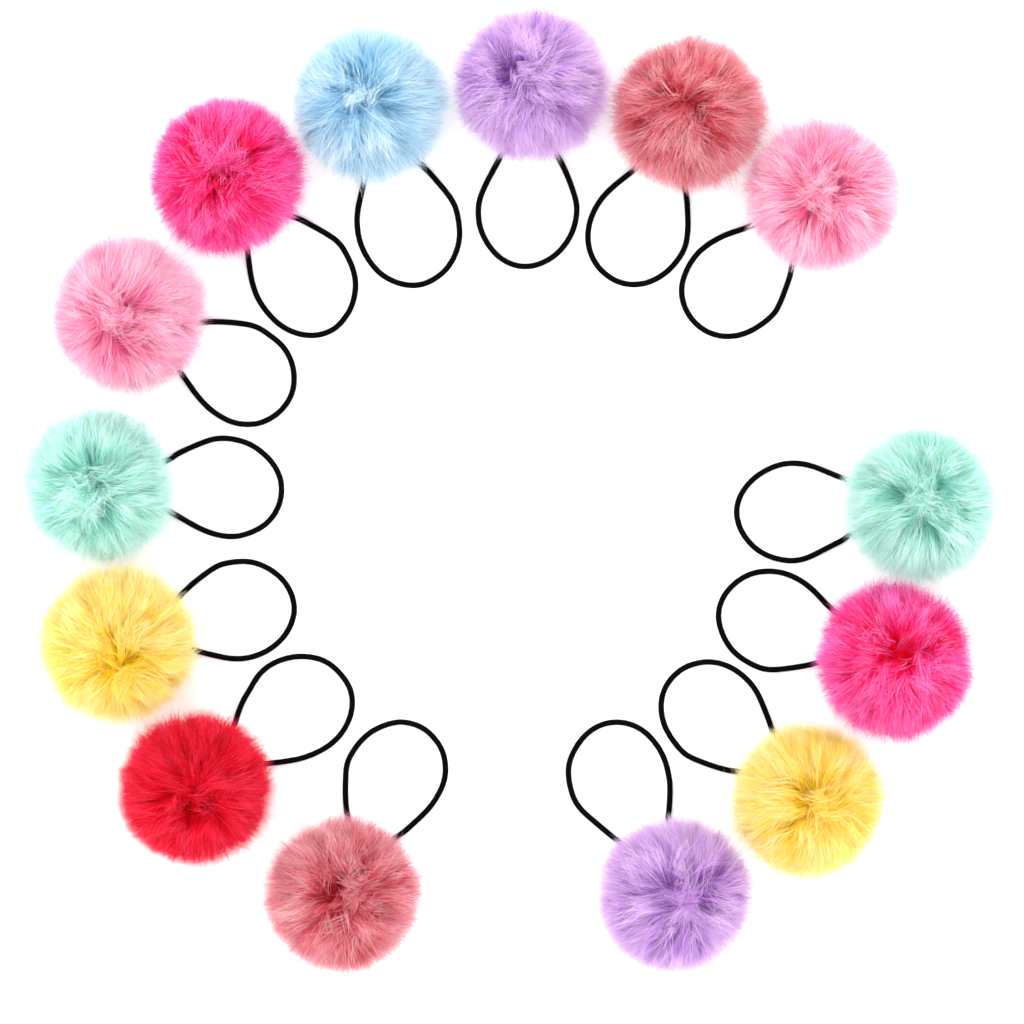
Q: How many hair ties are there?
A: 14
